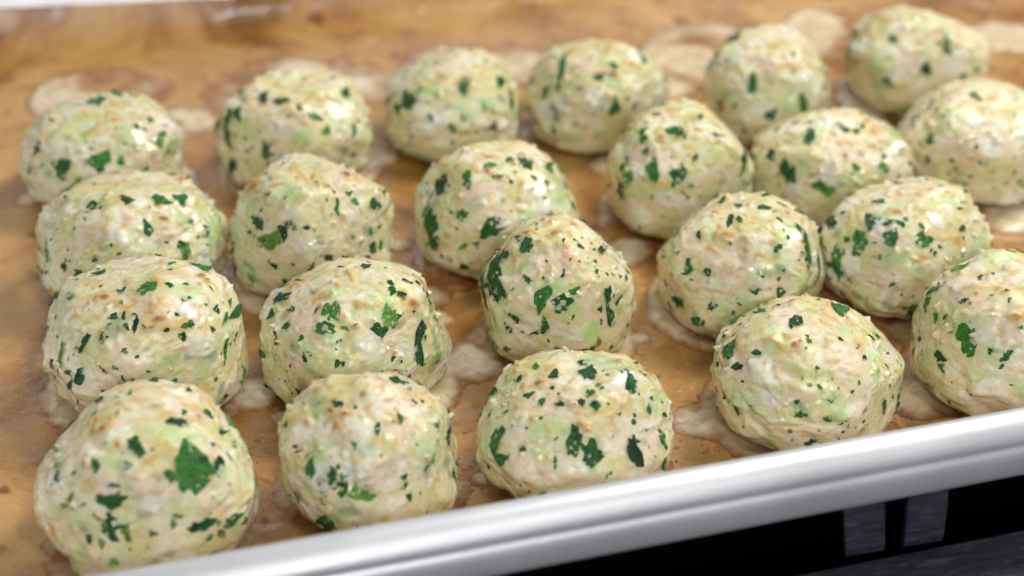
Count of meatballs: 22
